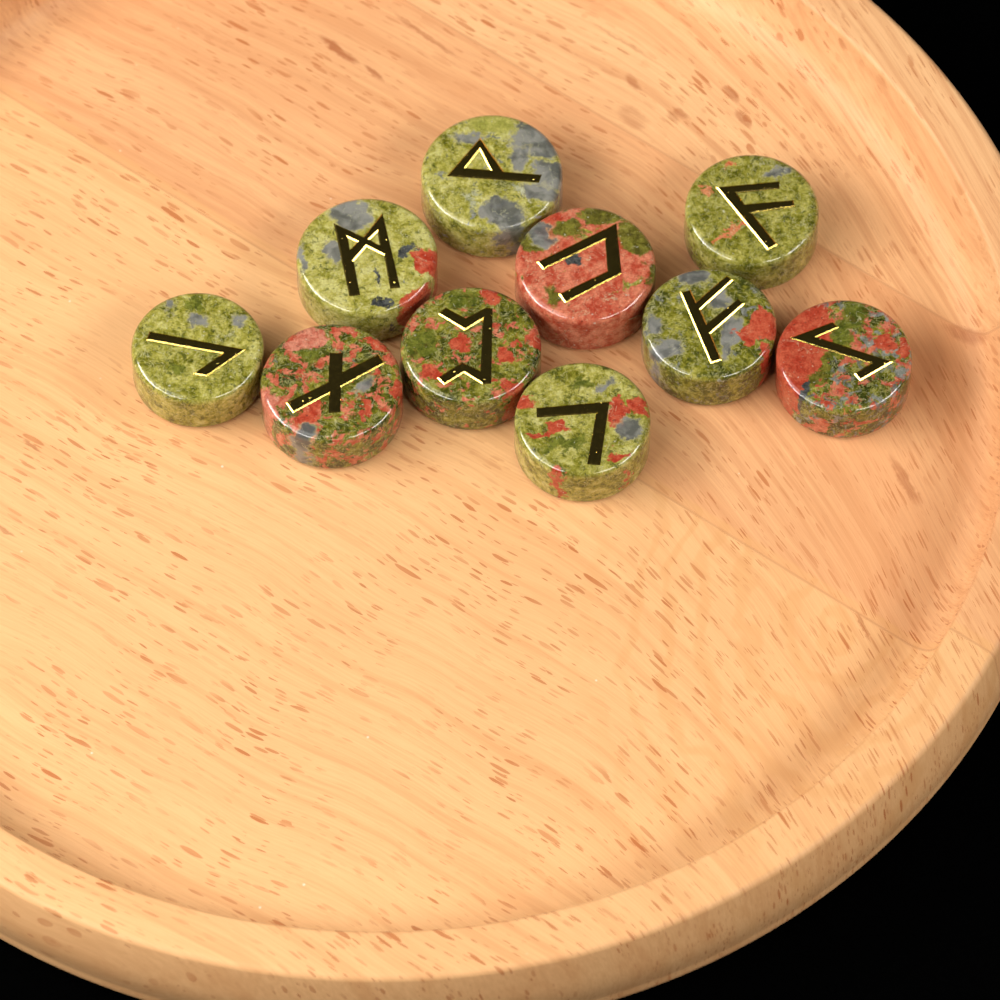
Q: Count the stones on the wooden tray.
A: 10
